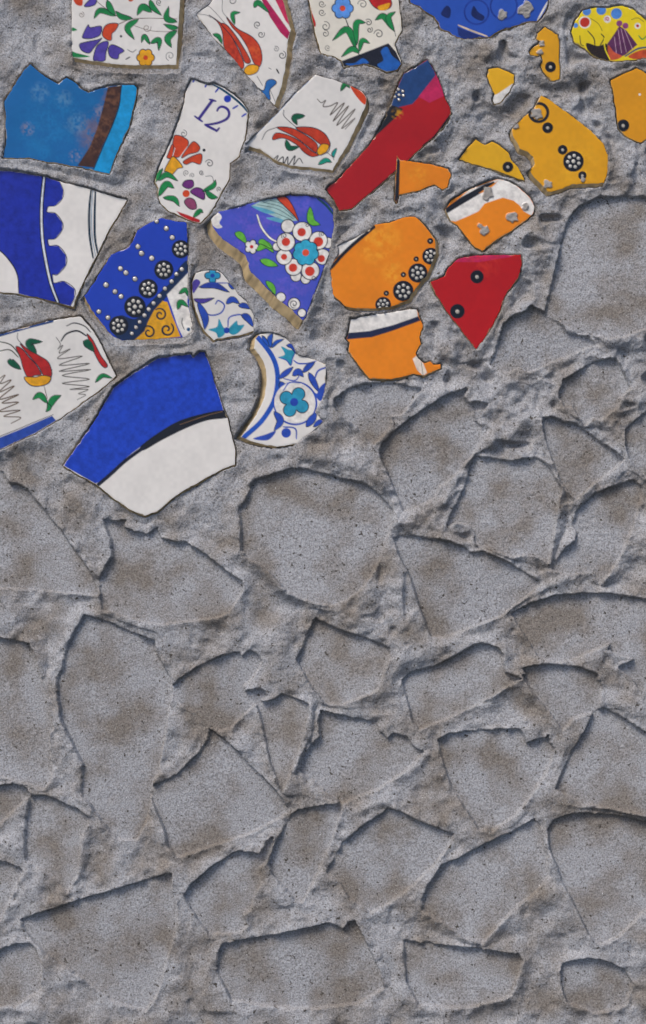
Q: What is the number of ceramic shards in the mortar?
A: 26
